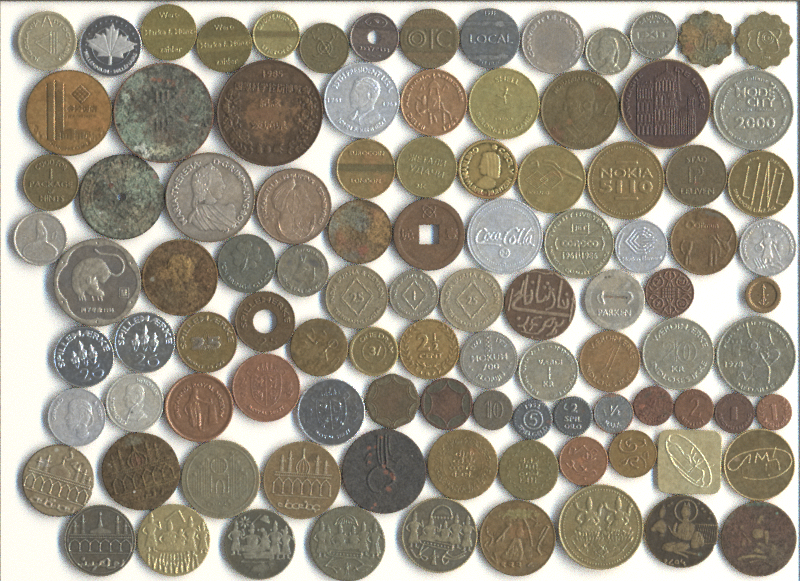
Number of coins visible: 100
